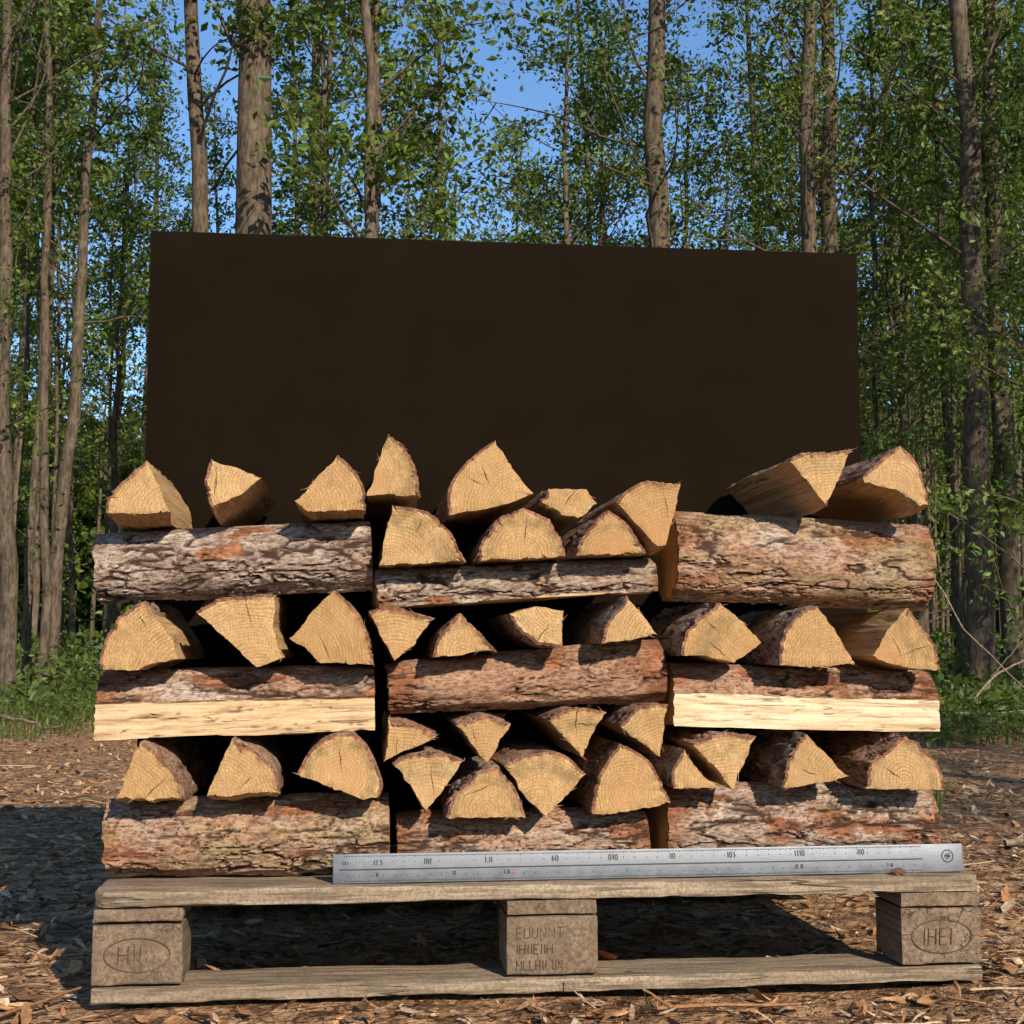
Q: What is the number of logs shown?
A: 46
